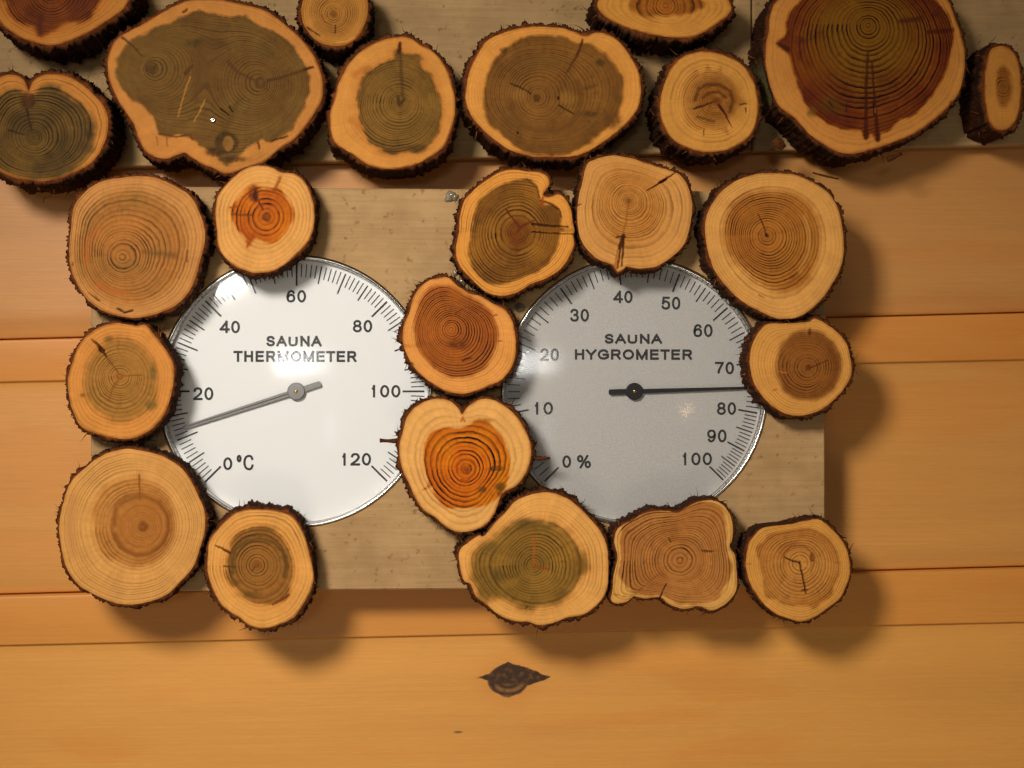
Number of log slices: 24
